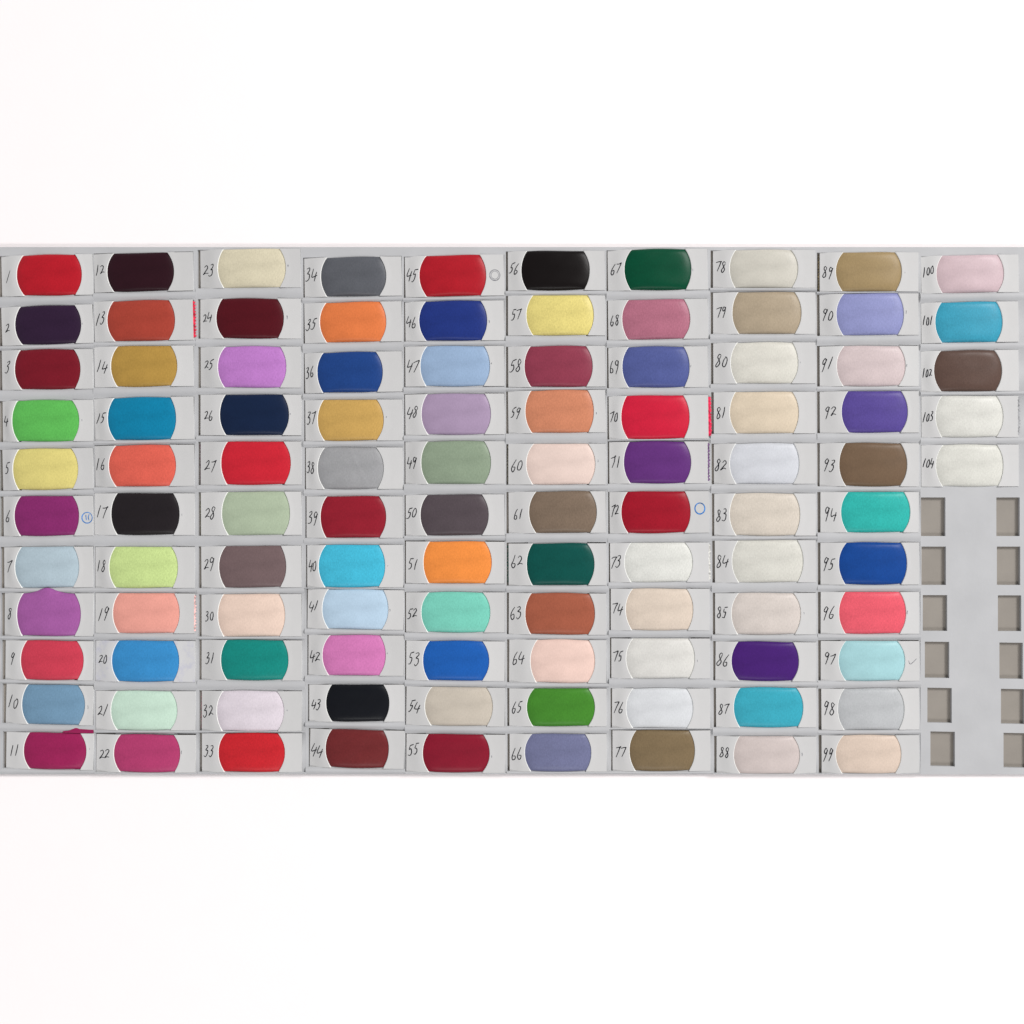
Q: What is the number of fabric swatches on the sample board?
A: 104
